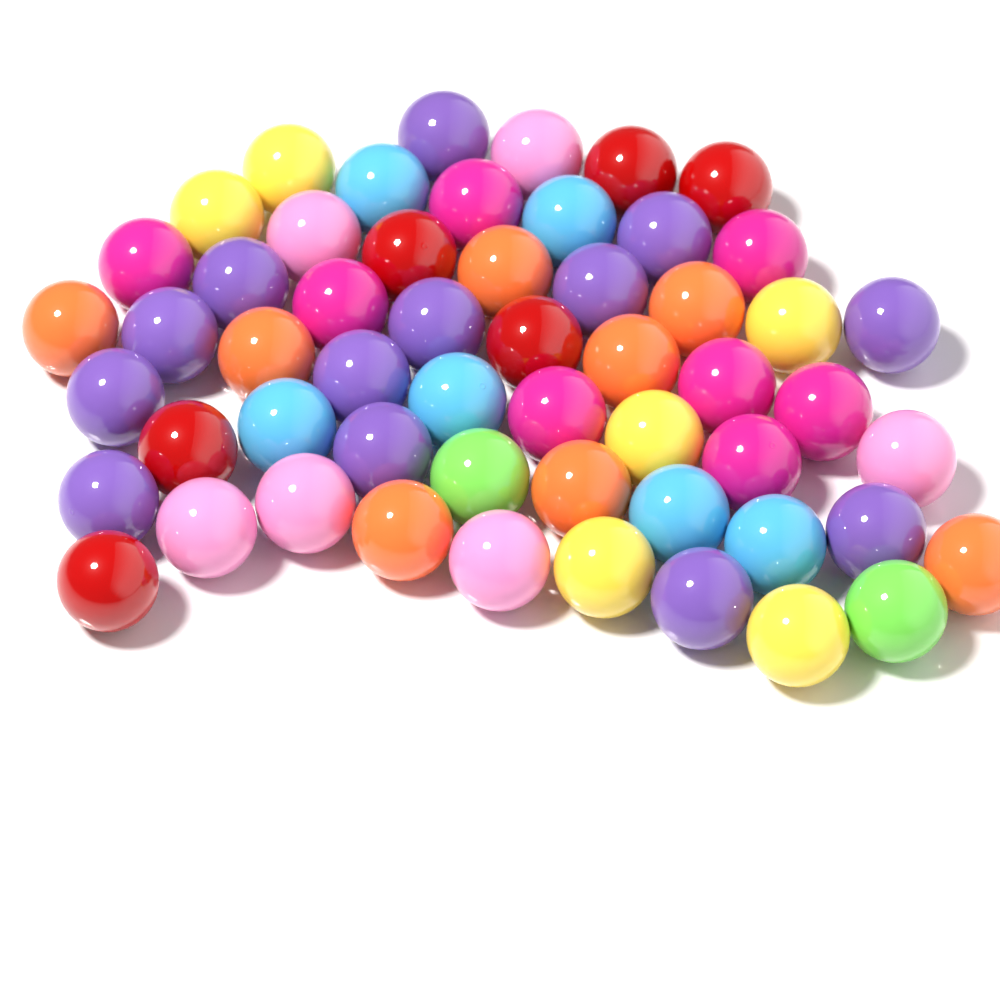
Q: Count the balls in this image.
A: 55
